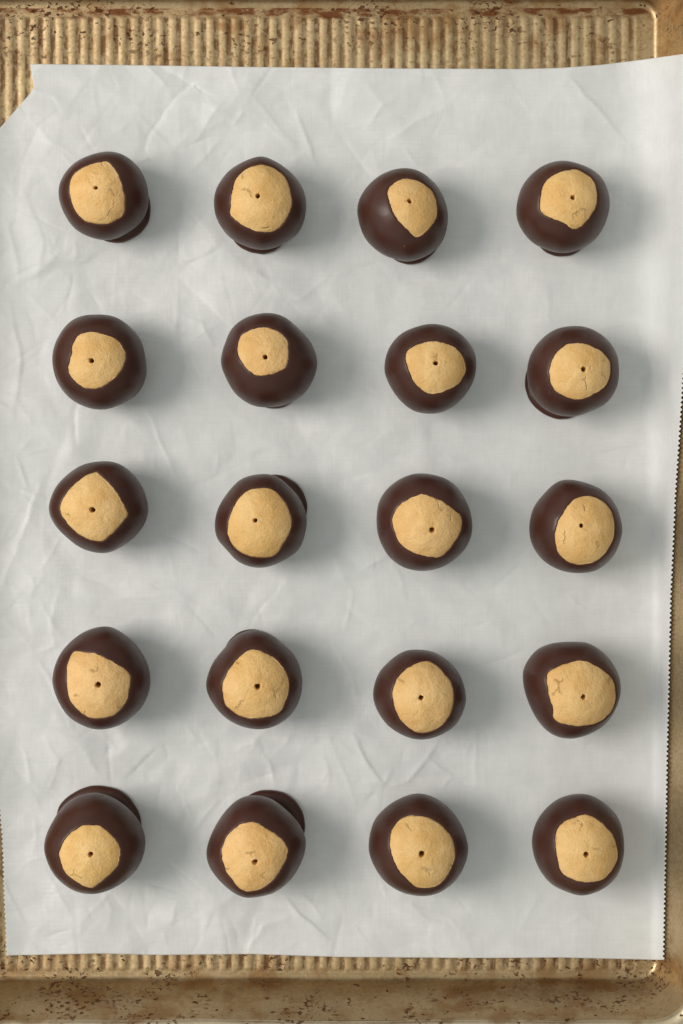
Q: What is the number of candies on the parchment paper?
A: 20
